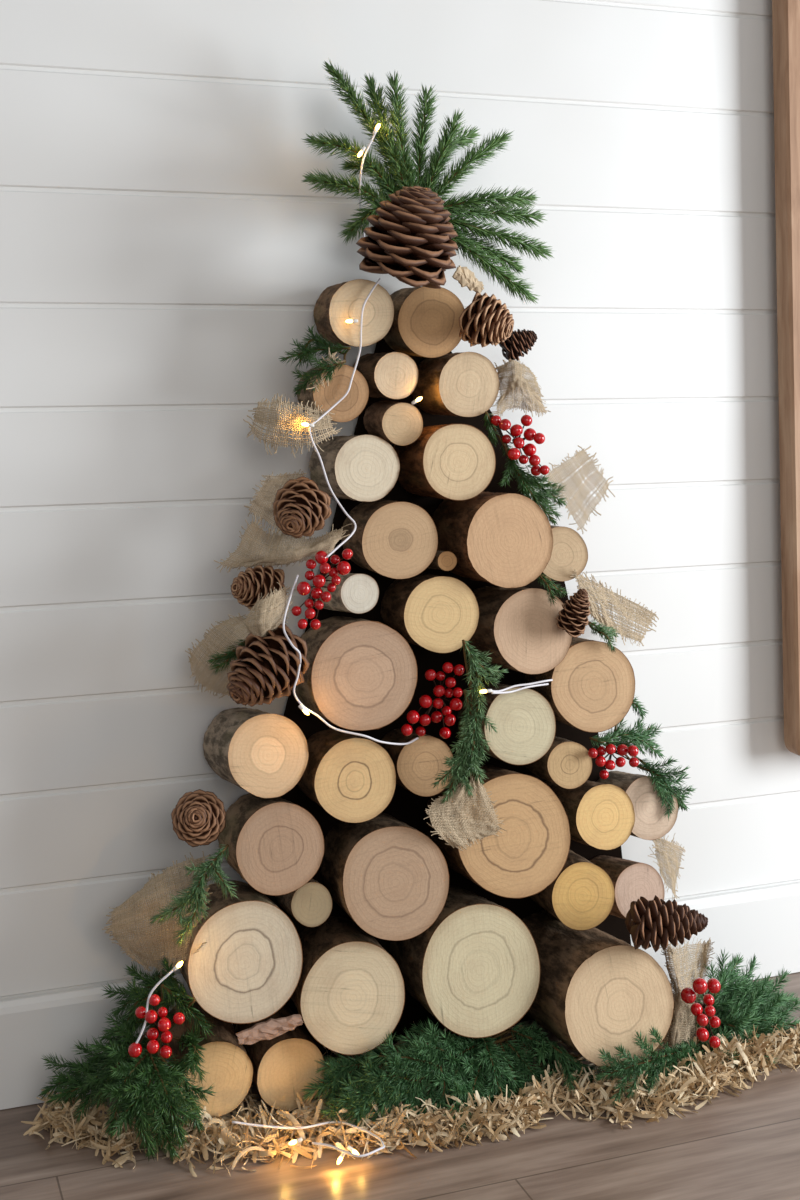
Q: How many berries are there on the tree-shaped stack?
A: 84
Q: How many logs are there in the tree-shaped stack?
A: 36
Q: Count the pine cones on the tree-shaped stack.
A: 9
